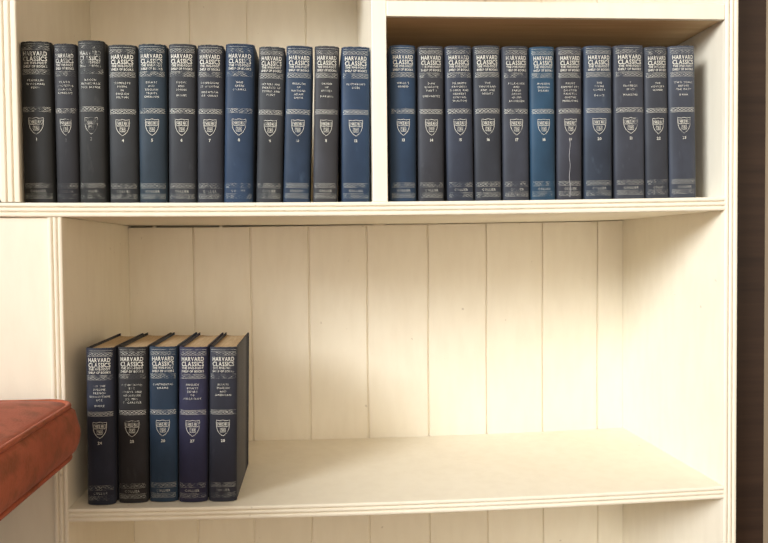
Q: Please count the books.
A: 28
